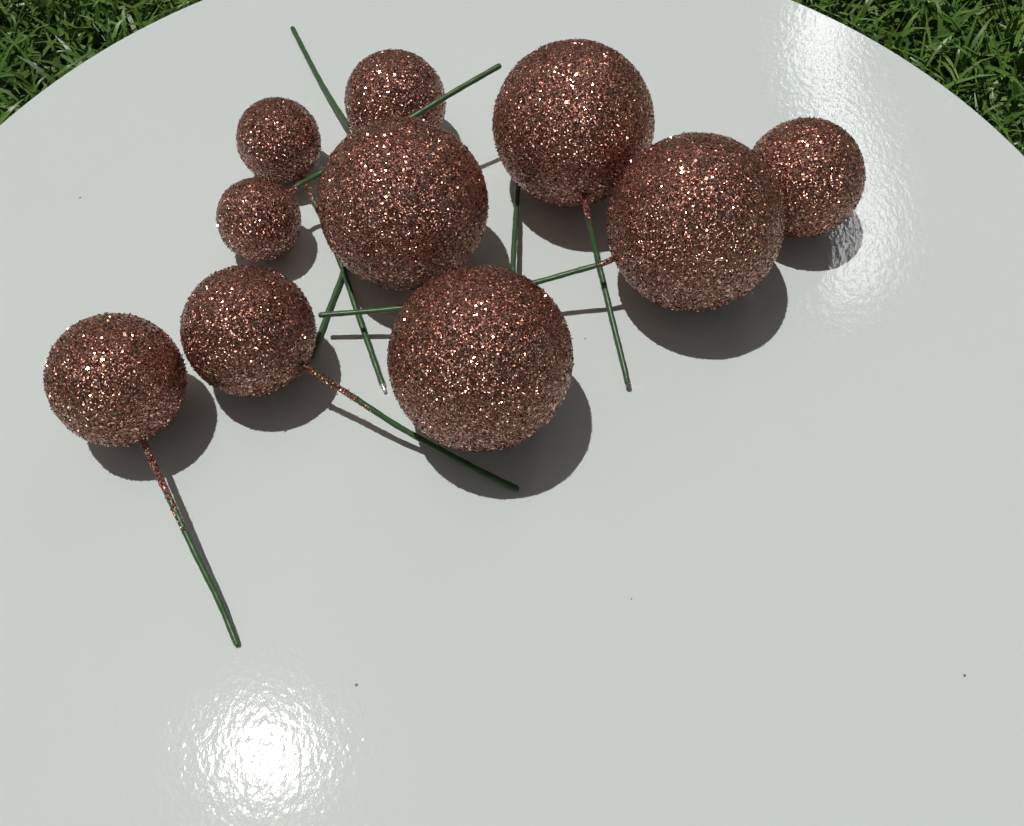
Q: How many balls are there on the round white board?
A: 10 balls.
